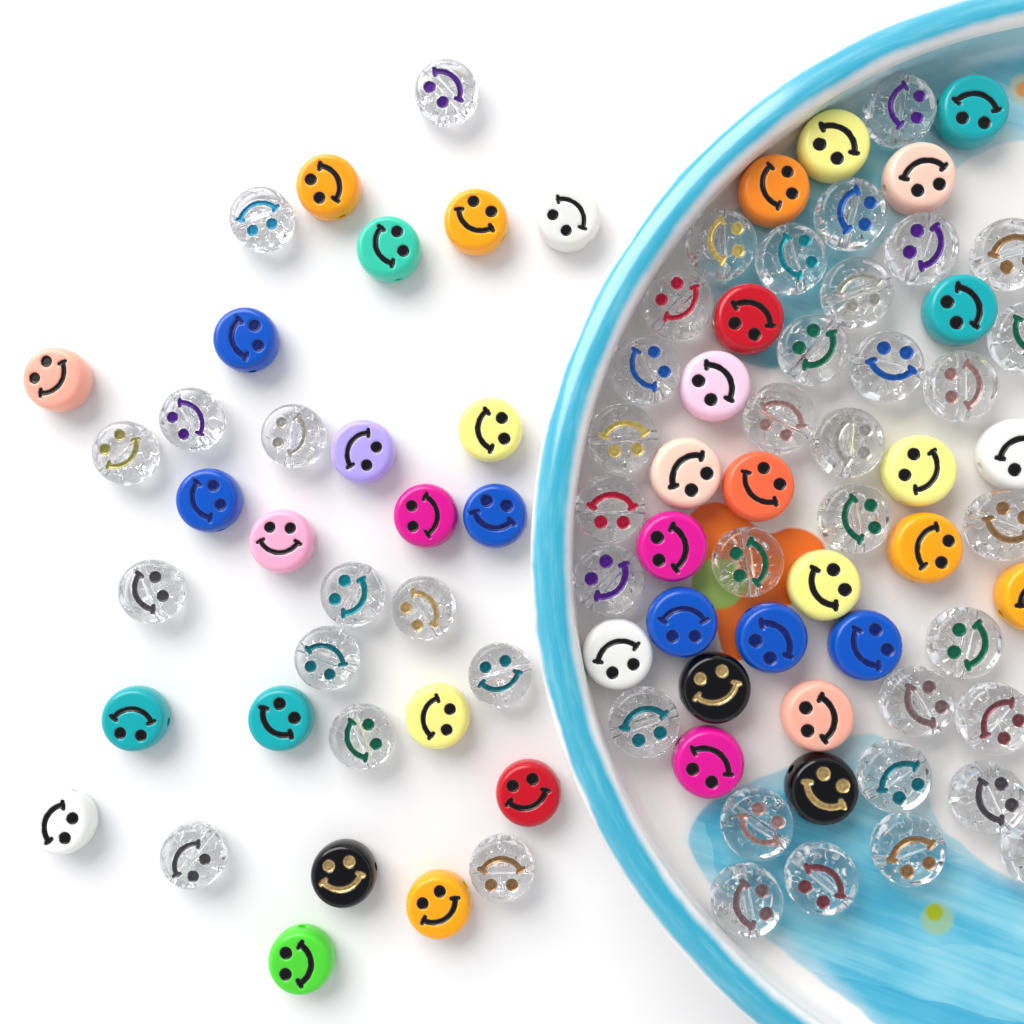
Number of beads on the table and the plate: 88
